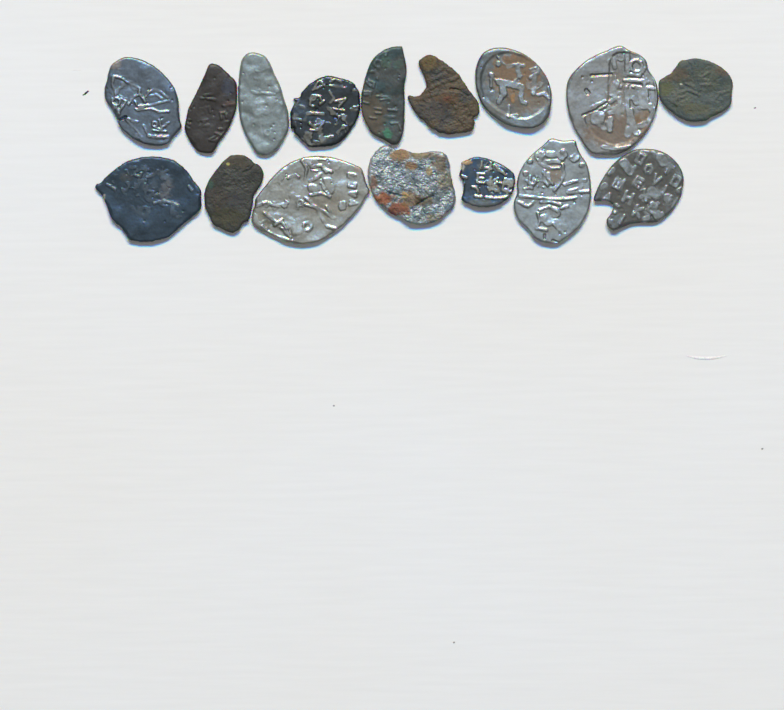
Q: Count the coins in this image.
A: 16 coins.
